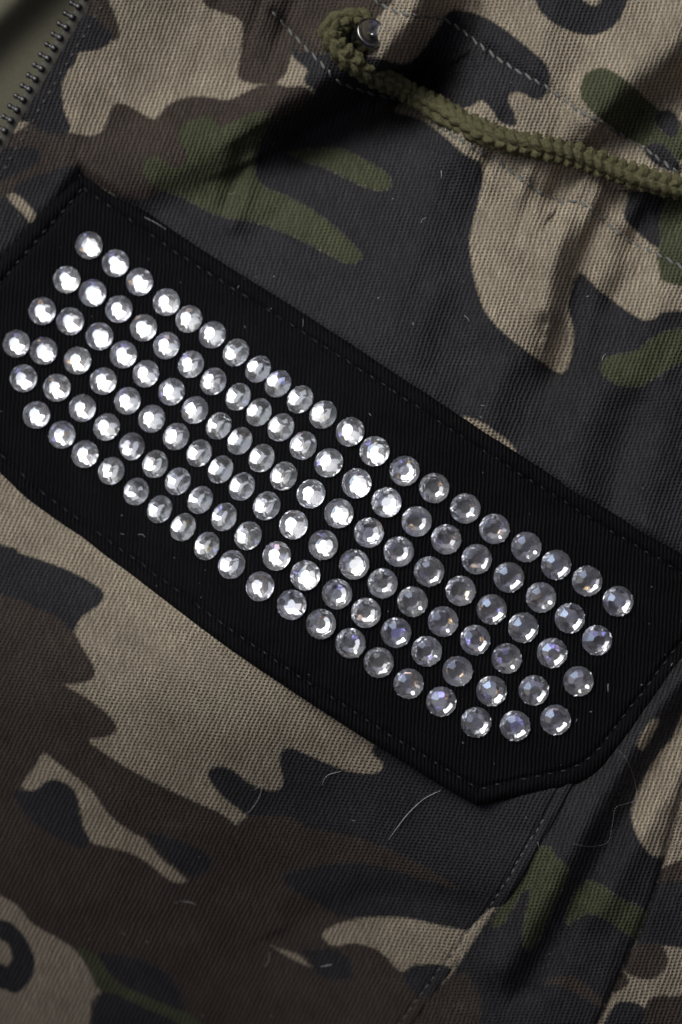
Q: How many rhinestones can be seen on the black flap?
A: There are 120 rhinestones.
